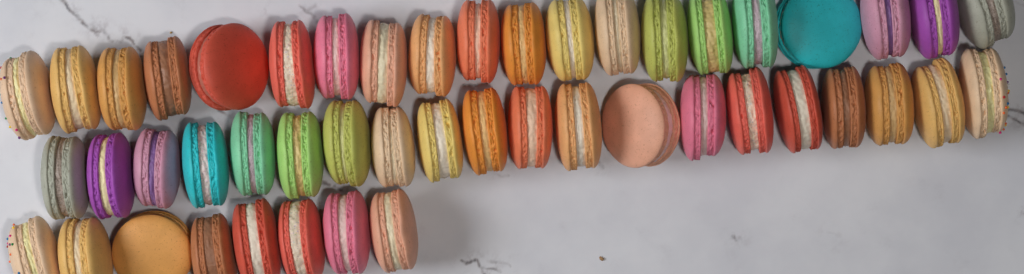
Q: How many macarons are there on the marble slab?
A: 48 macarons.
